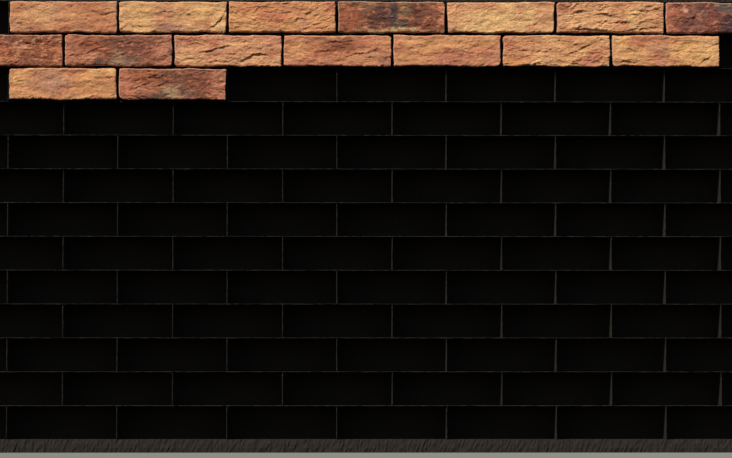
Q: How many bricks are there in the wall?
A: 16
